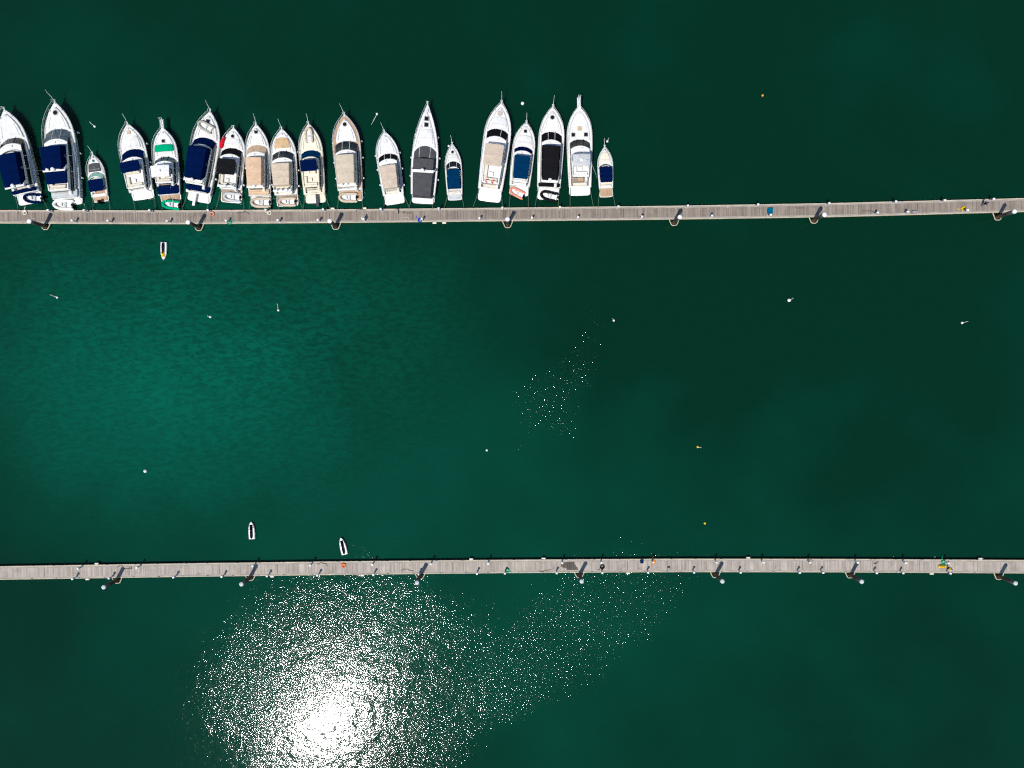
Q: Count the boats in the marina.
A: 19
